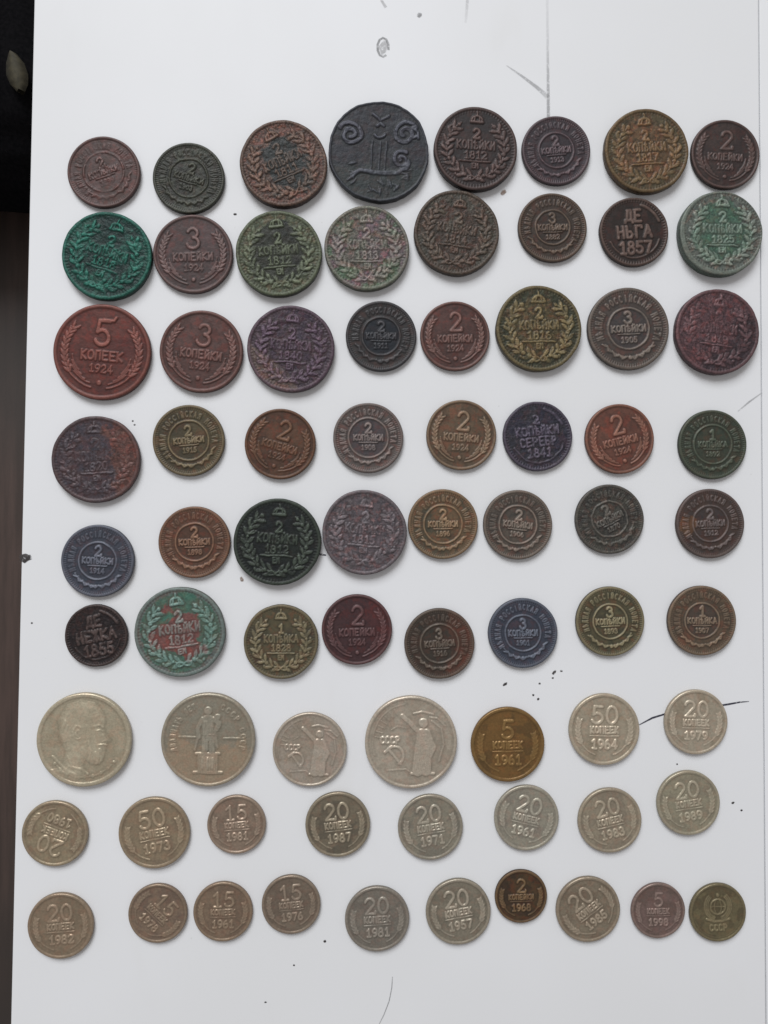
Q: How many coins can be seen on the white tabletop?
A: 73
